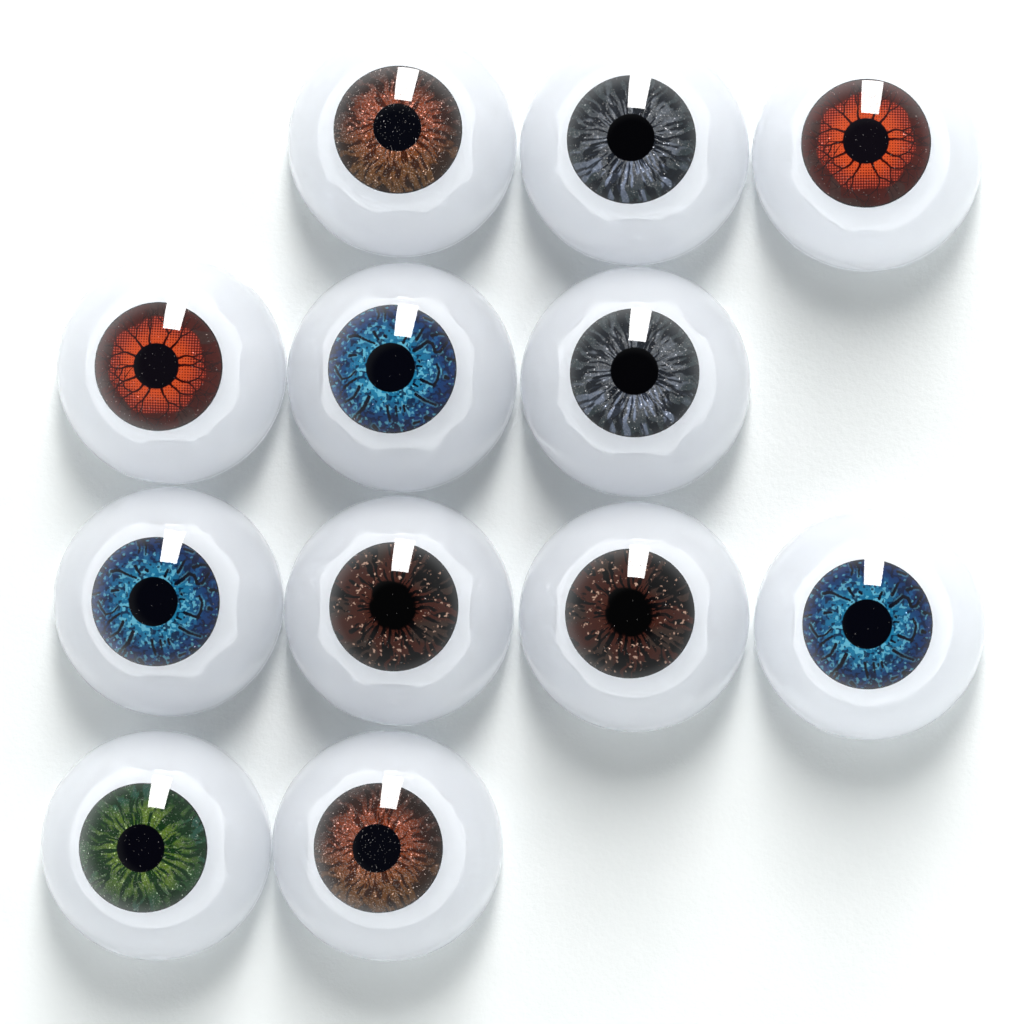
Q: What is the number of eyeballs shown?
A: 12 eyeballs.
